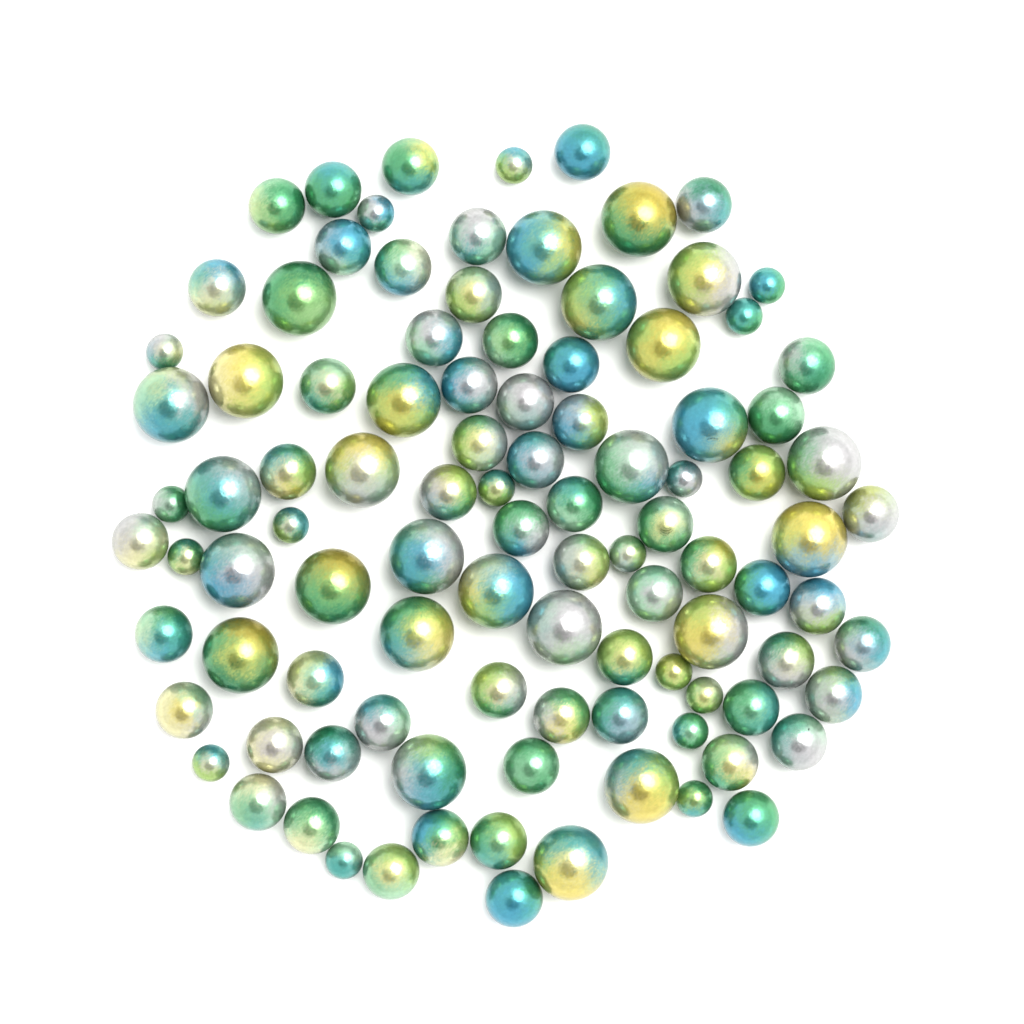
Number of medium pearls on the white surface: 58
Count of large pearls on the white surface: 26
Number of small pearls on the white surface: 17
